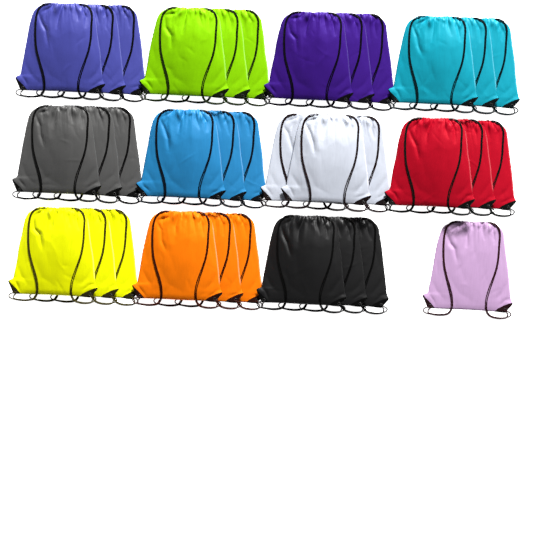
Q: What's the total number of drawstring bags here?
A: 34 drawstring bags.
